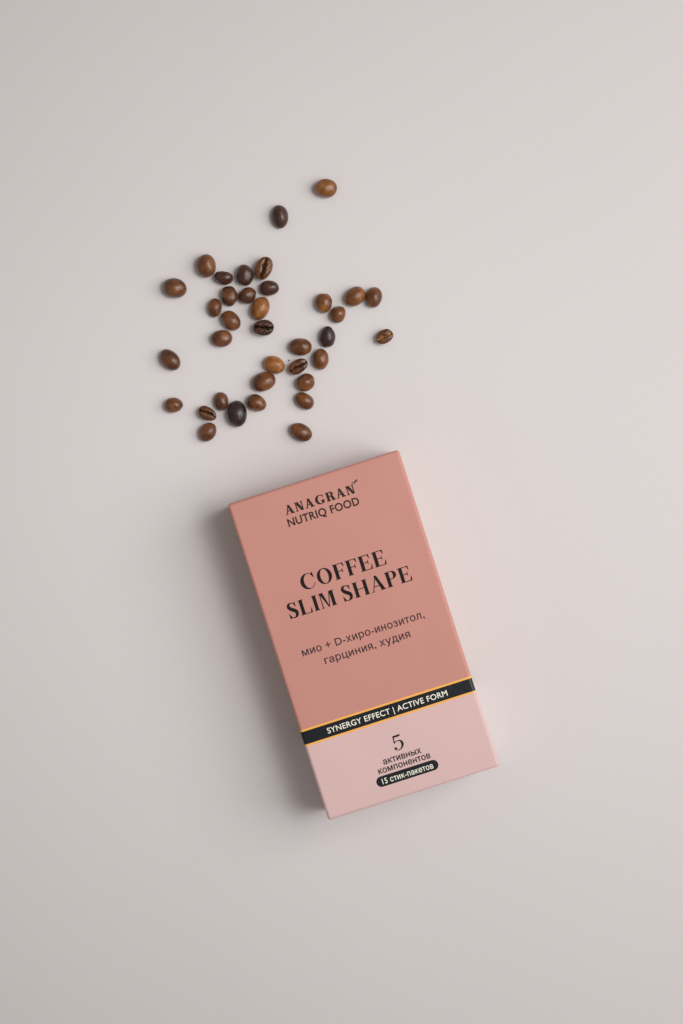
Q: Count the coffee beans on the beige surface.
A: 36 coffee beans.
